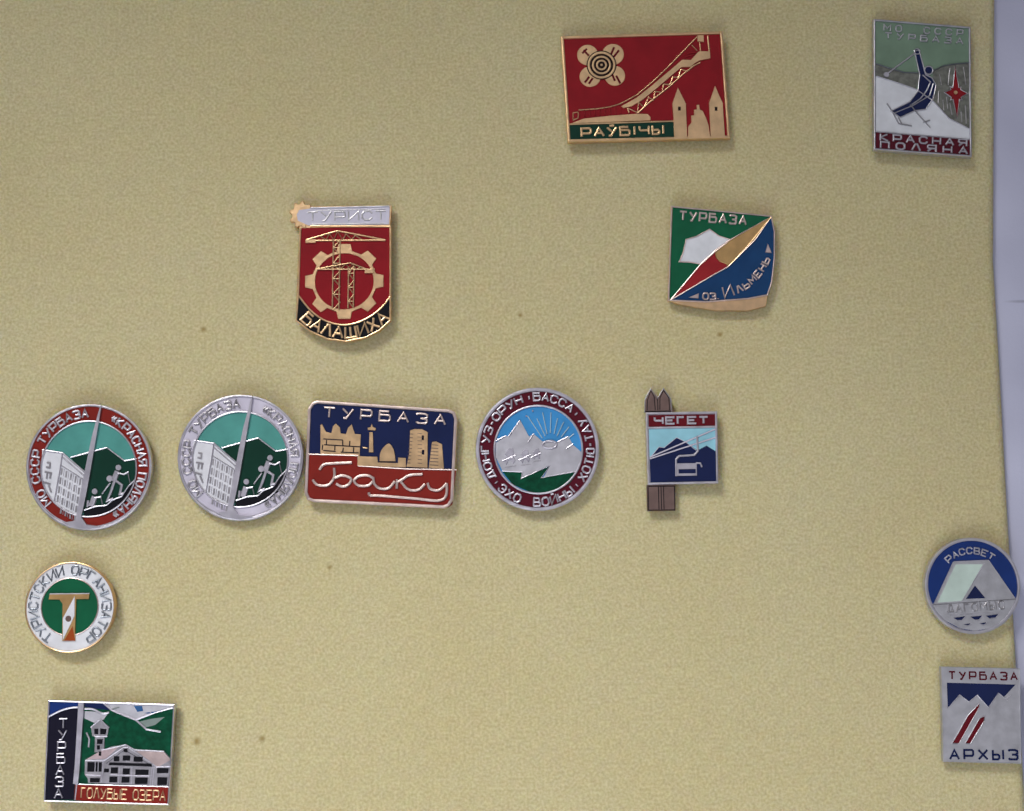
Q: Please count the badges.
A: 13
